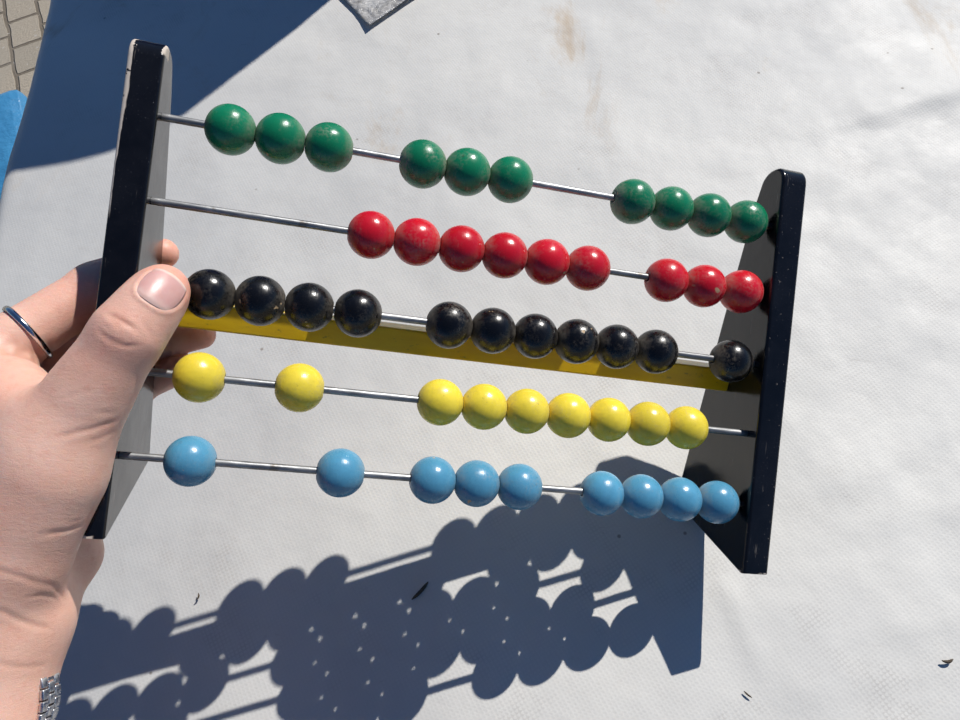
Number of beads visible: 48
